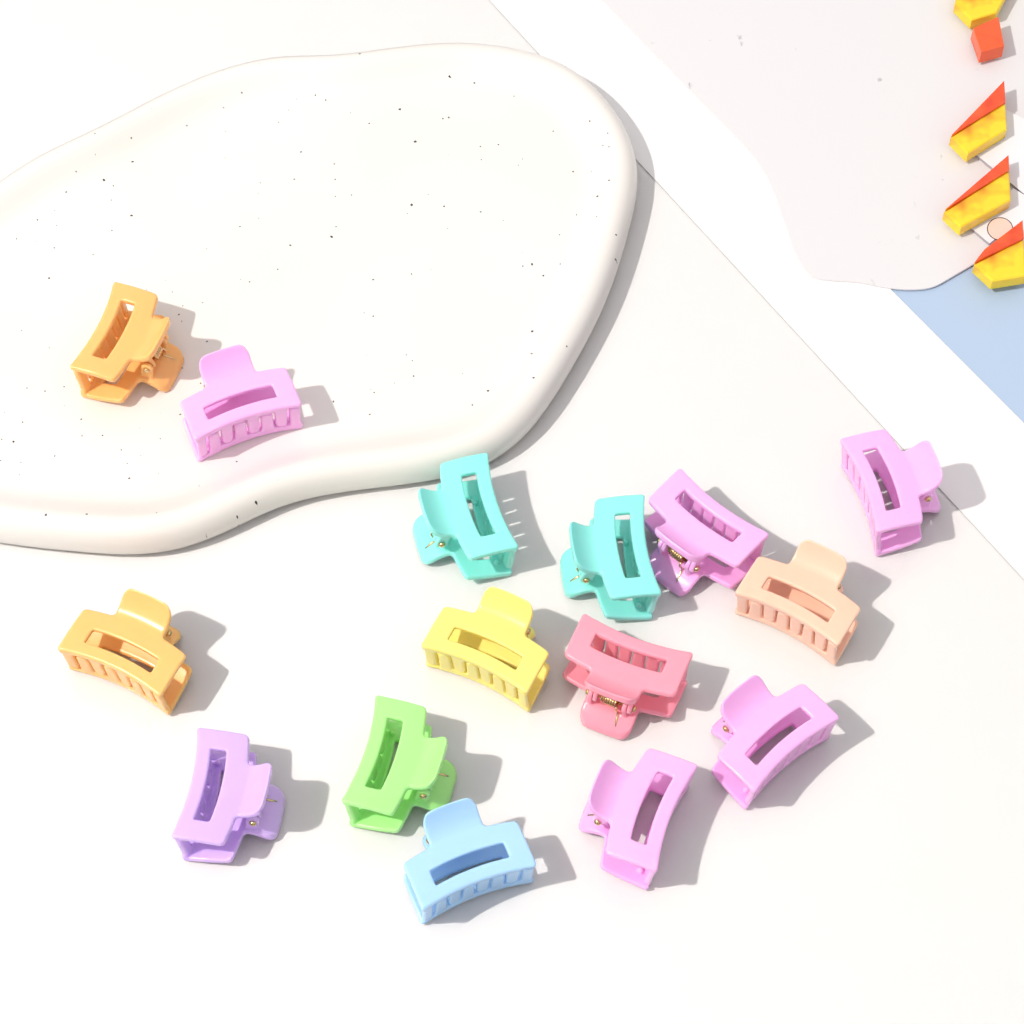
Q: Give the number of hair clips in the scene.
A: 15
